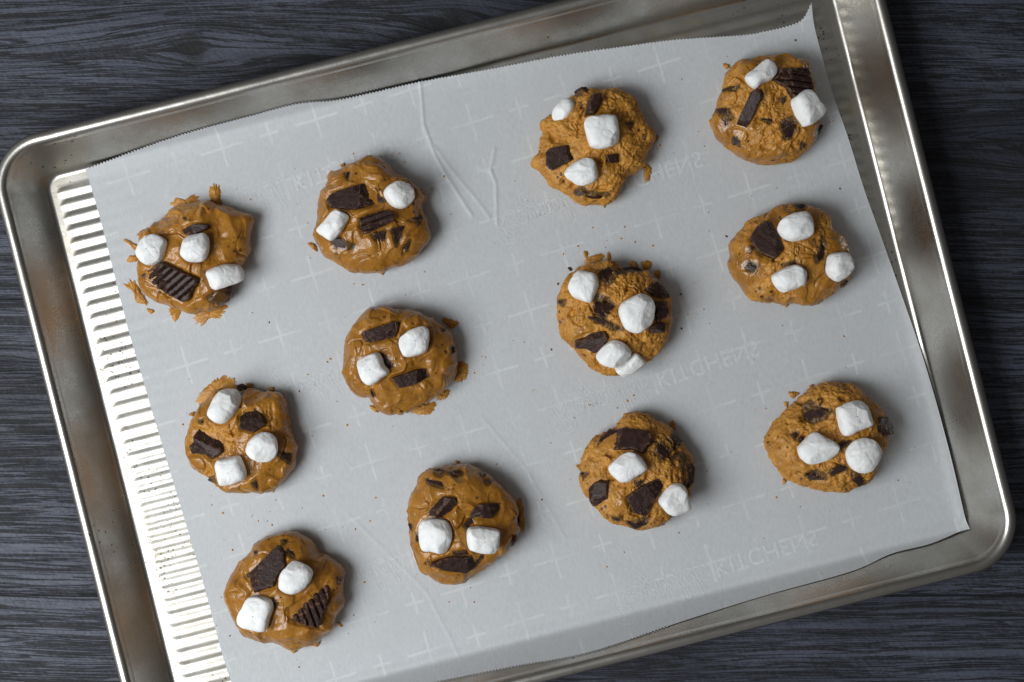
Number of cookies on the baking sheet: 12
